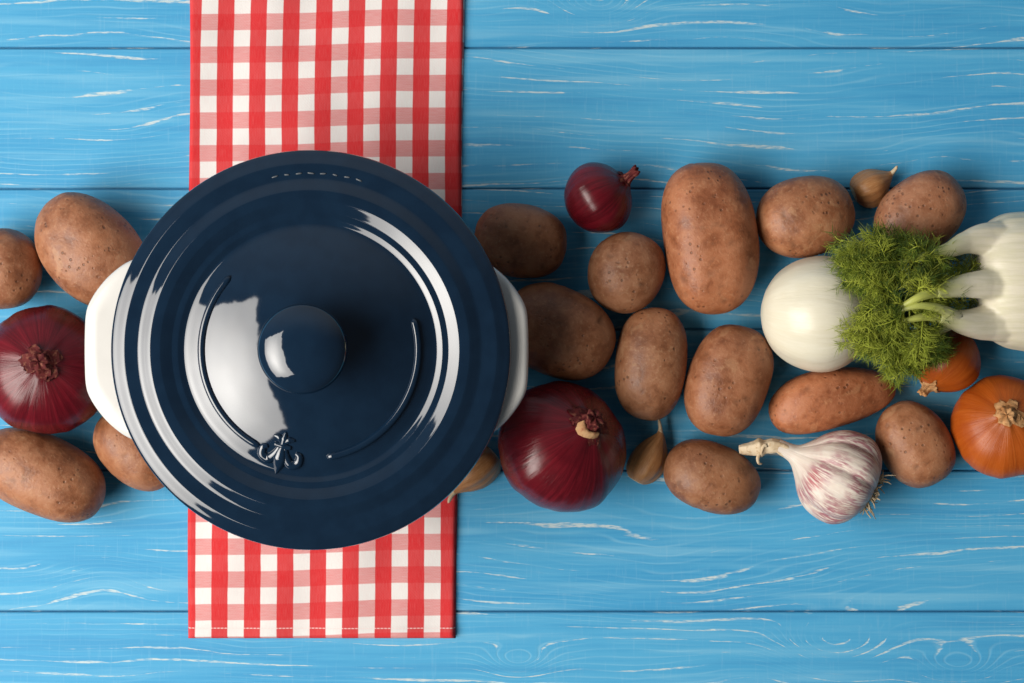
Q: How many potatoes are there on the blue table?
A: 15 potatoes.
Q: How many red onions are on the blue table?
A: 3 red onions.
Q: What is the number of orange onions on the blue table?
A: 2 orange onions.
